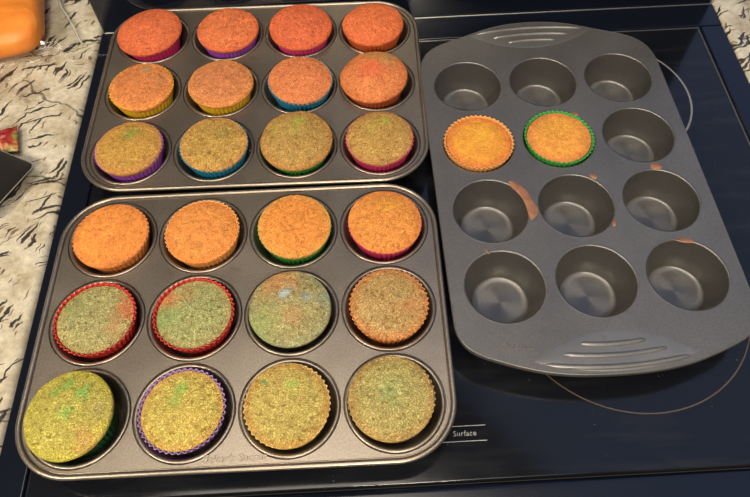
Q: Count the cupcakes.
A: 26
